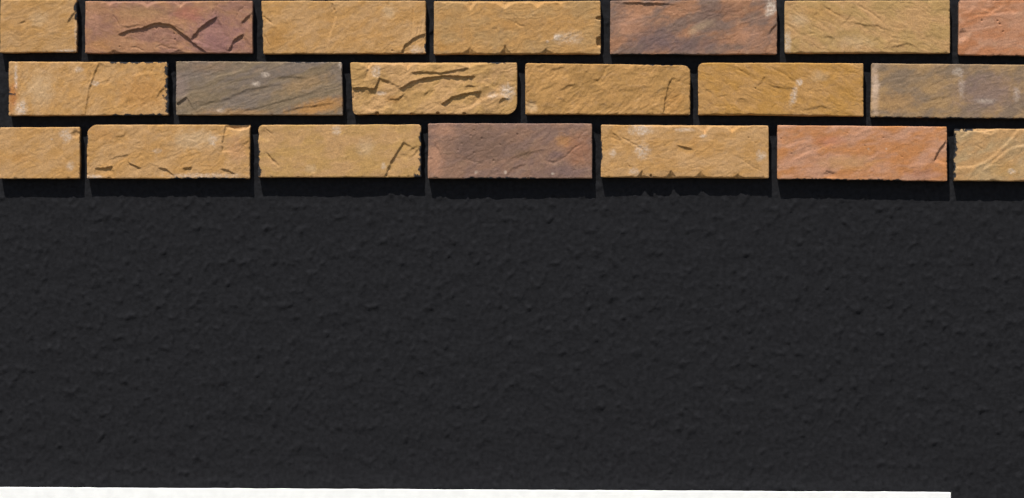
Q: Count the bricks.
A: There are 20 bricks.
